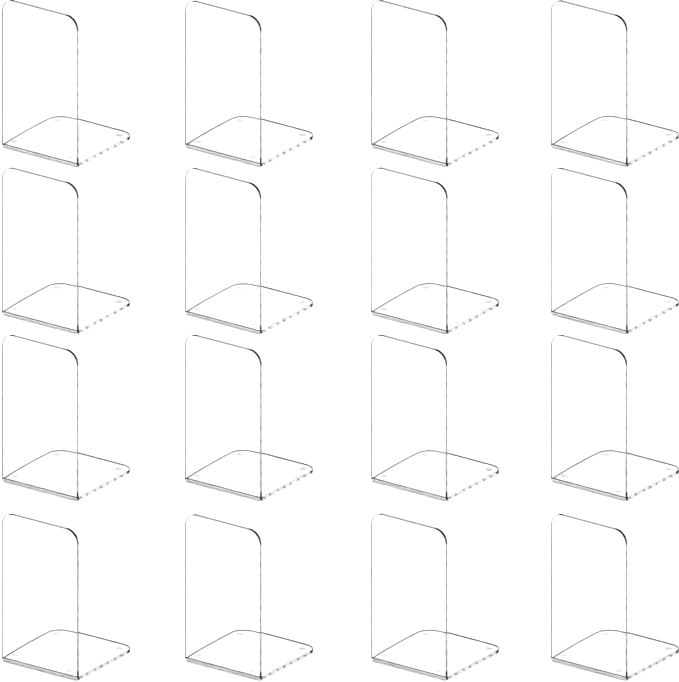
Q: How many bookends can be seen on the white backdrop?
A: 16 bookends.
